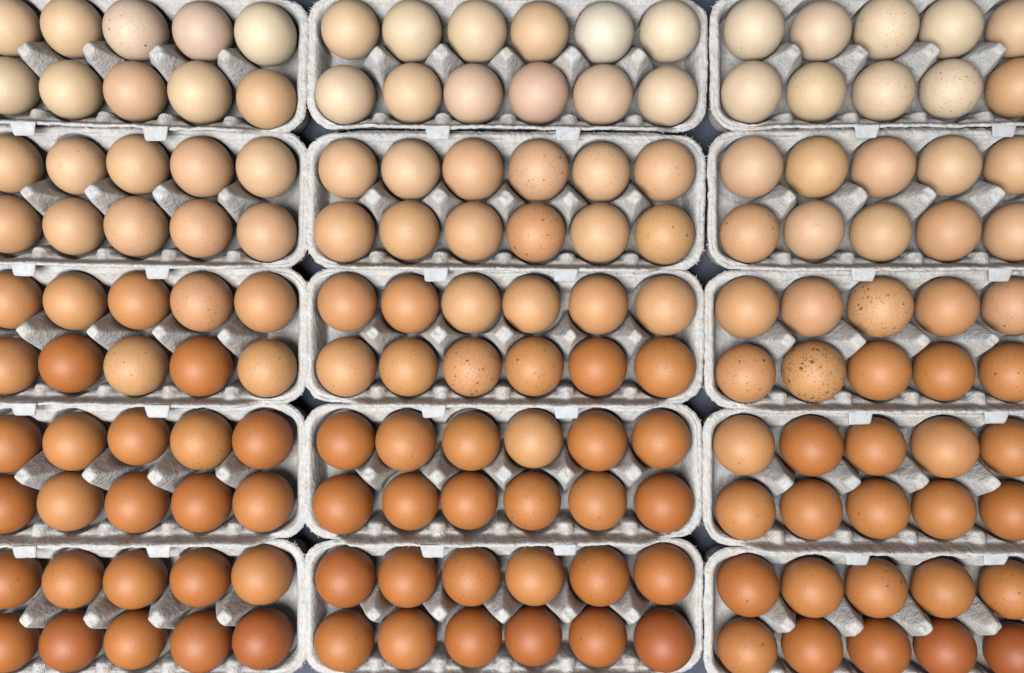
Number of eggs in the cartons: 160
